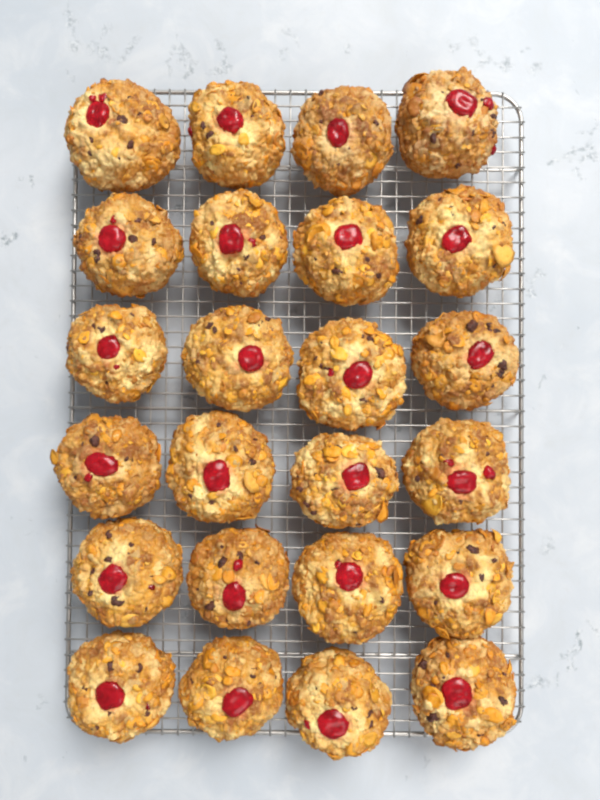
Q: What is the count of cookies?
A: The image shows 24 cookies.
